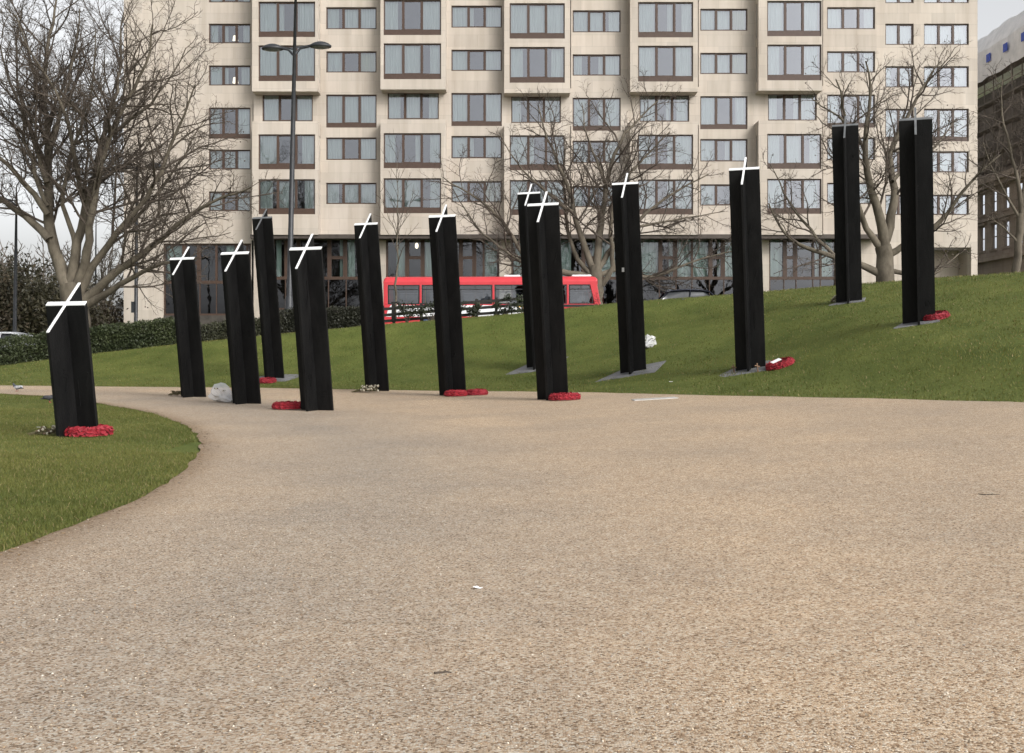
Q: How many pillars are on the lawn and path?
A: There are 13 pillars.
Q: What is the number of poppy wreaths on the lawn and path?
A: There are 8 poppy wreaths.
